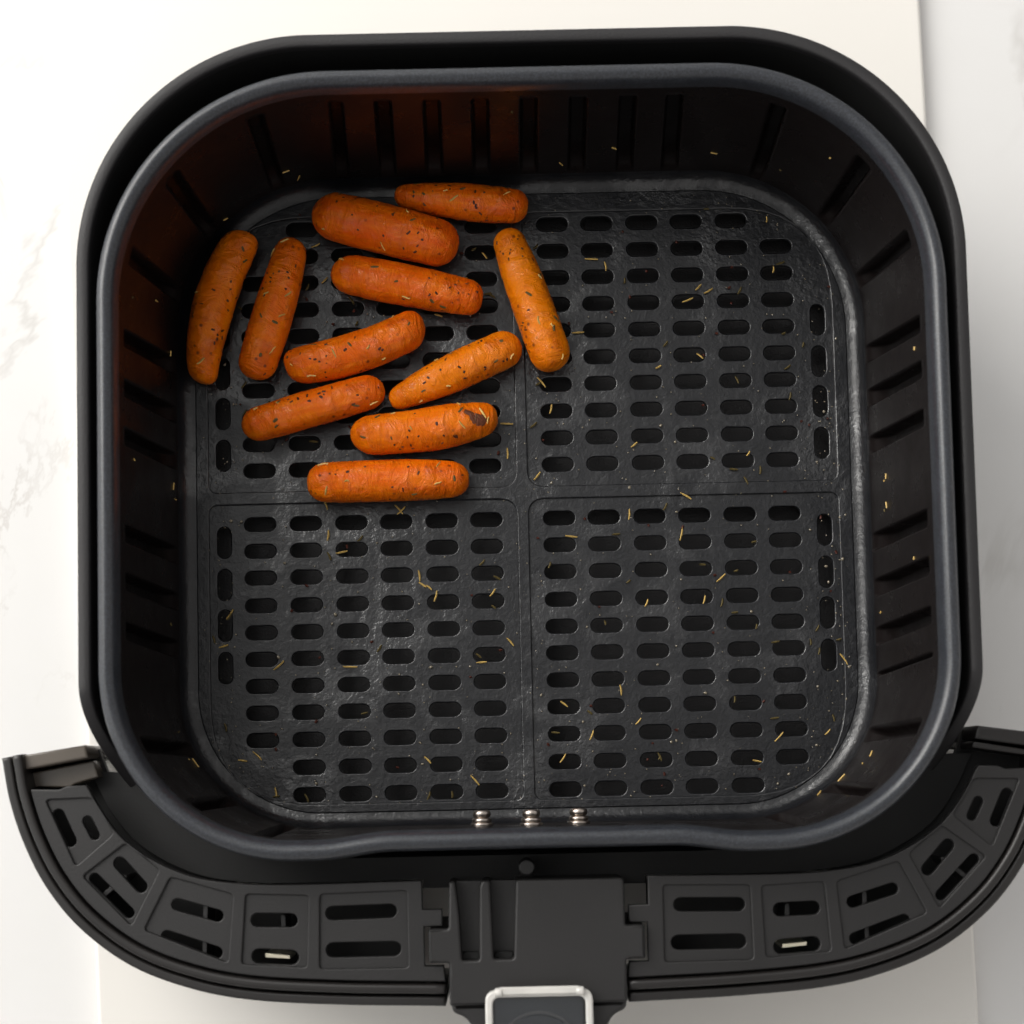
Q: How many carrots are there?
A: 11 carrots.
